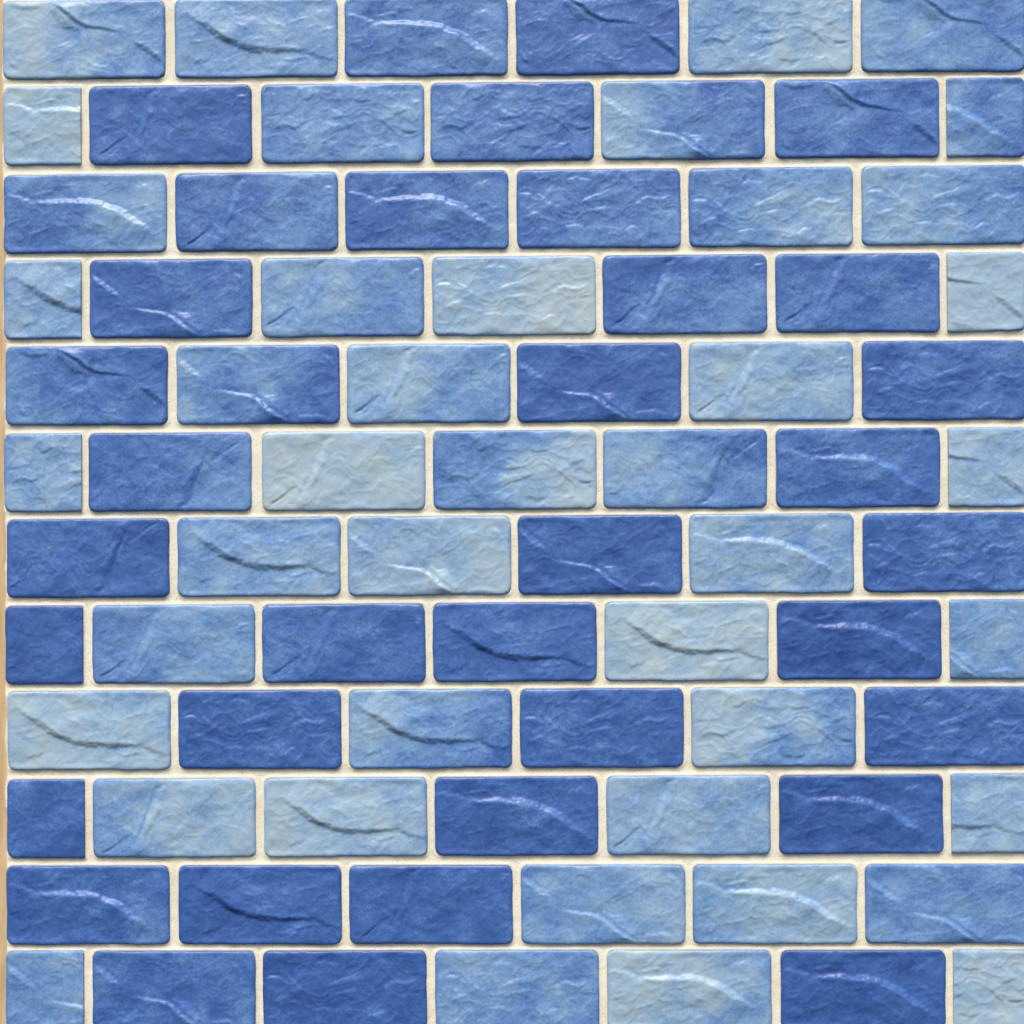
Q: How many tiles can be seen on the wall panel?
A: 78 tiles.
